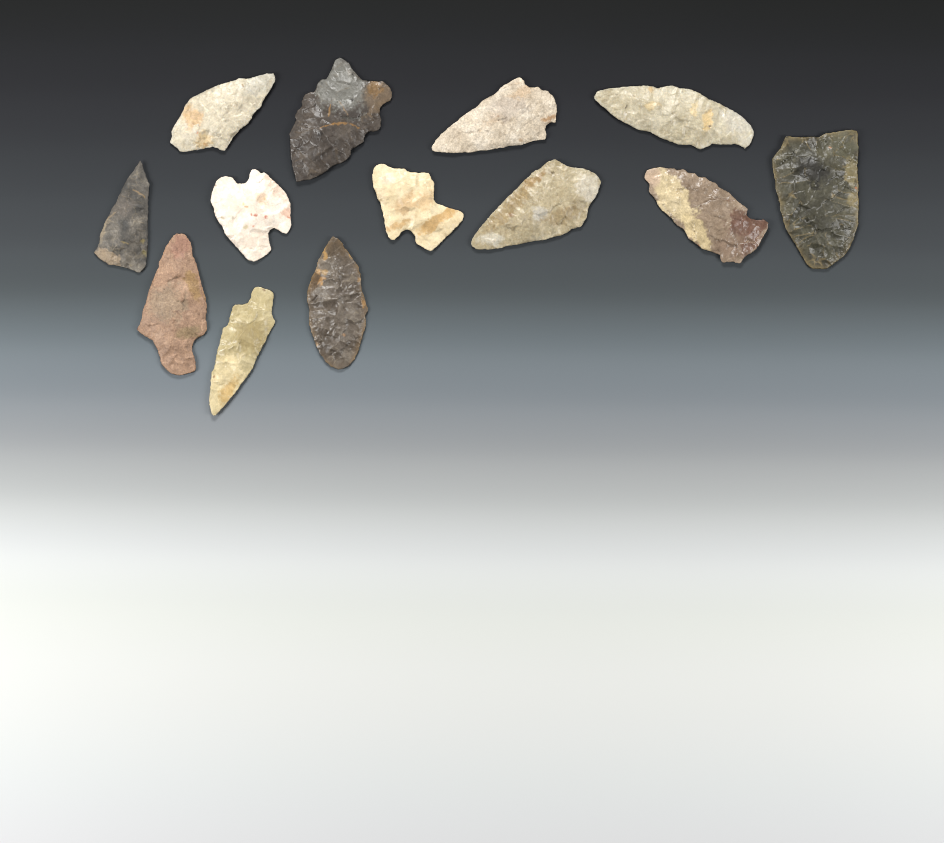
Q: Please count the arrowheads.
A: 13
